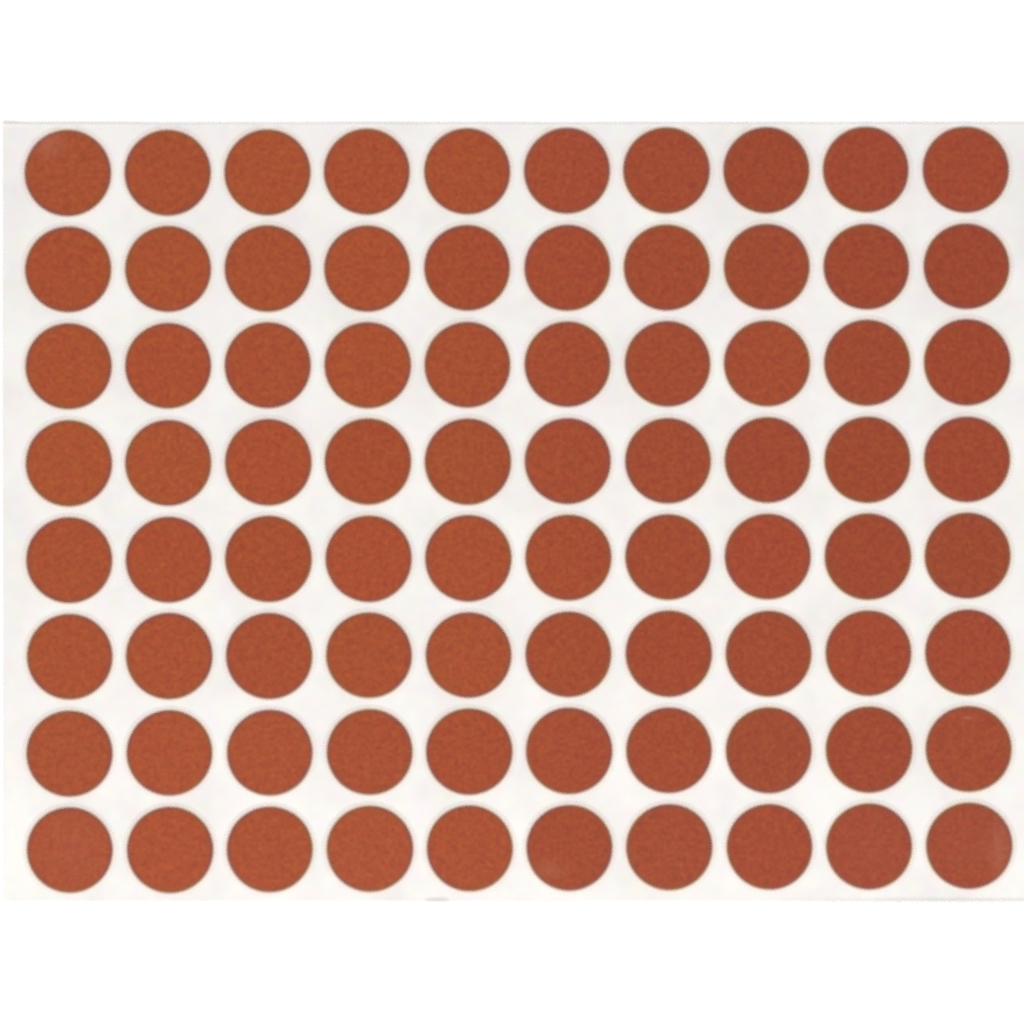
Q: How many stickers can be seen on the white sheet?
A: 80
